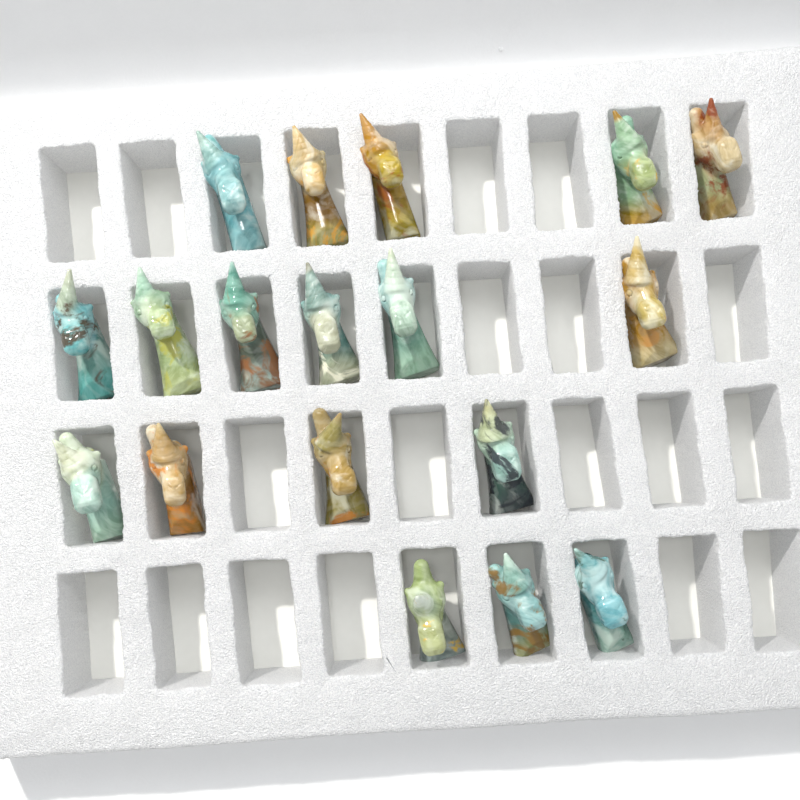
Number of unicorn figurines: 18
